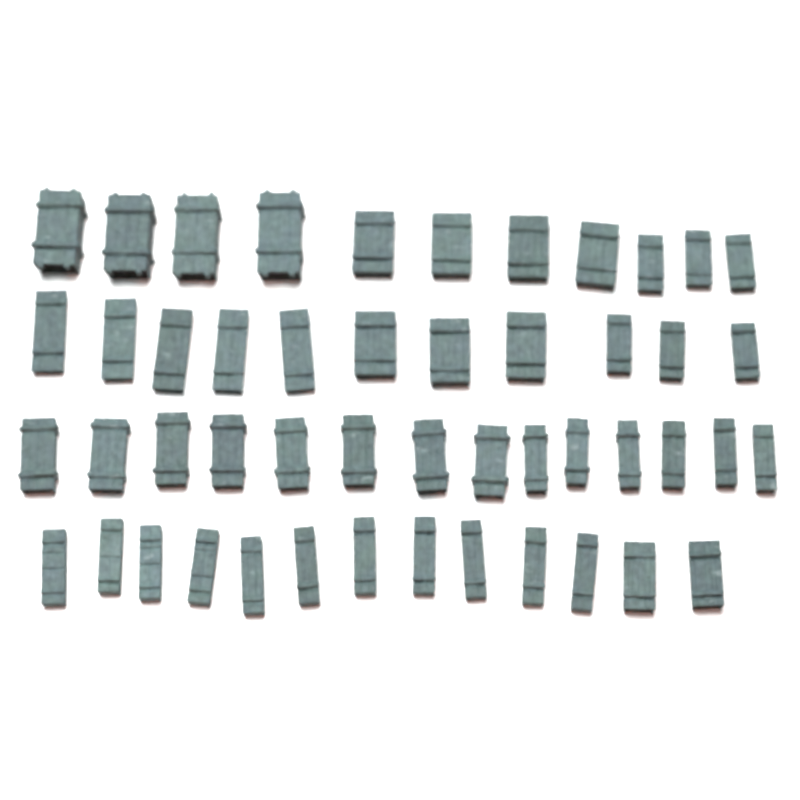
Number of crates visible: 49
